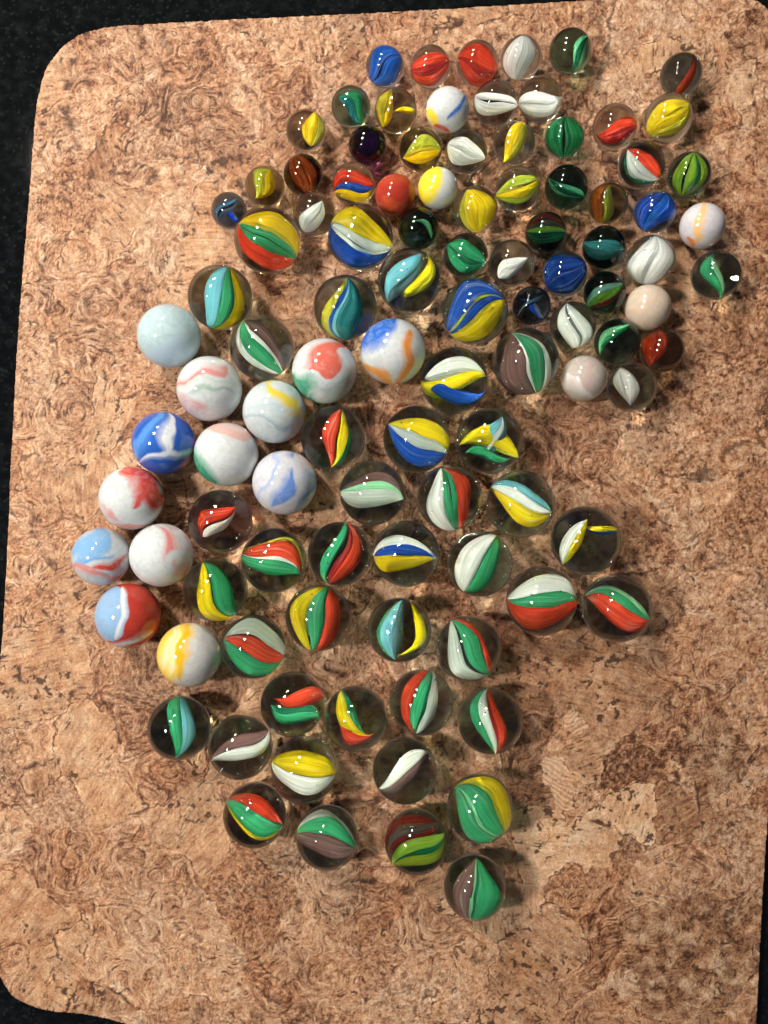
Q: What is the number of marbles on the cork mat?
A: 104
